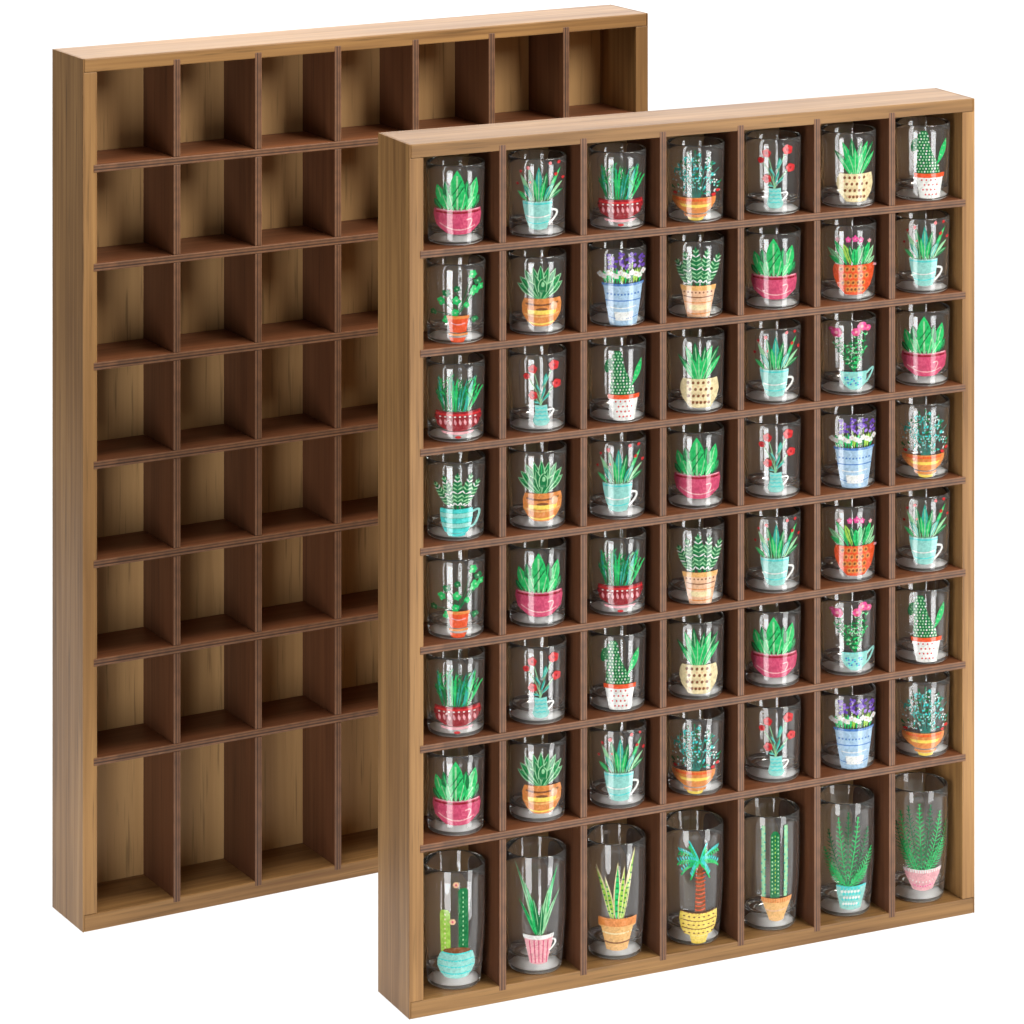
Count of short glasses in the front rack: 49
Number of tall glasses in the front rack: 7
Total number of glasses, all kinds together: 56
